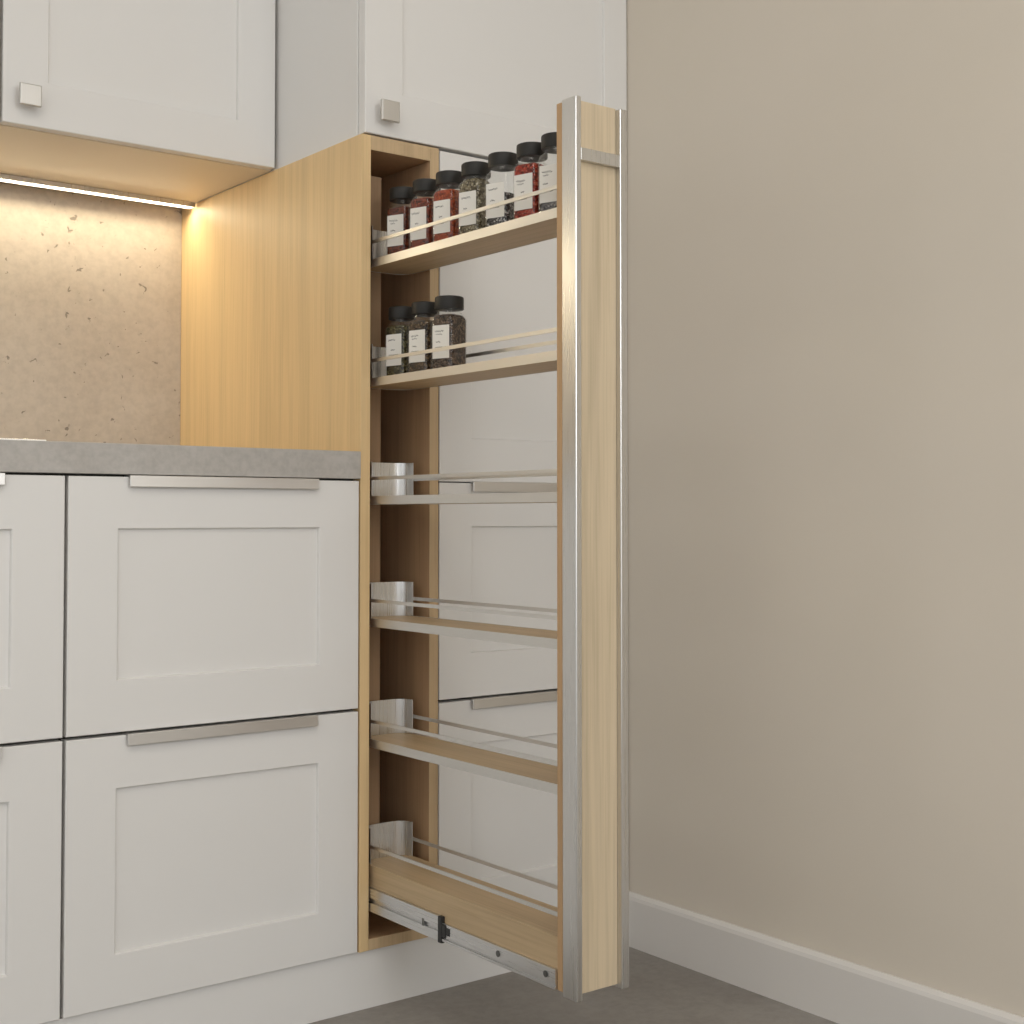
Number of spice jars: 10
